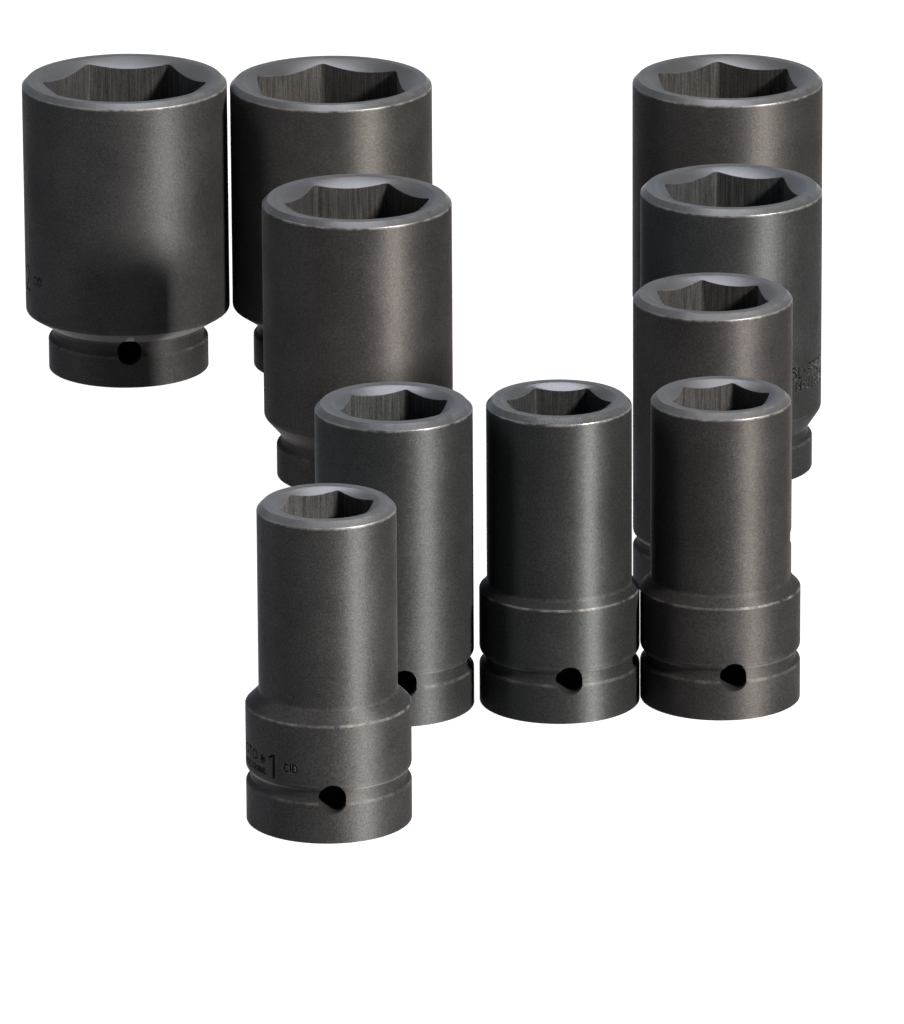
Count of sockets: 10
